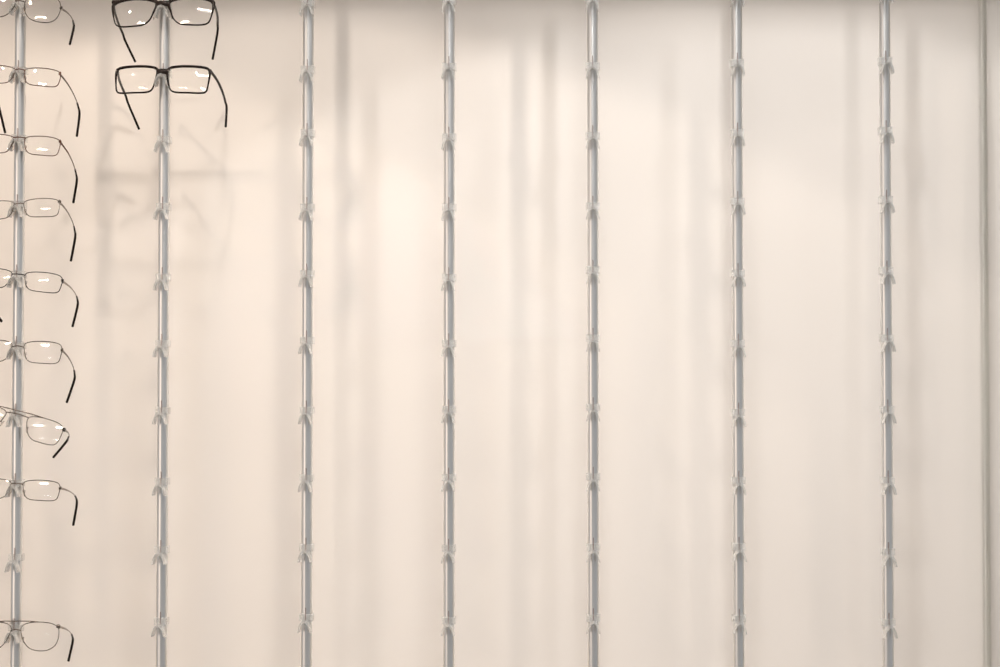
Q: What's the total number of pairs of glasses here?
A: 11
